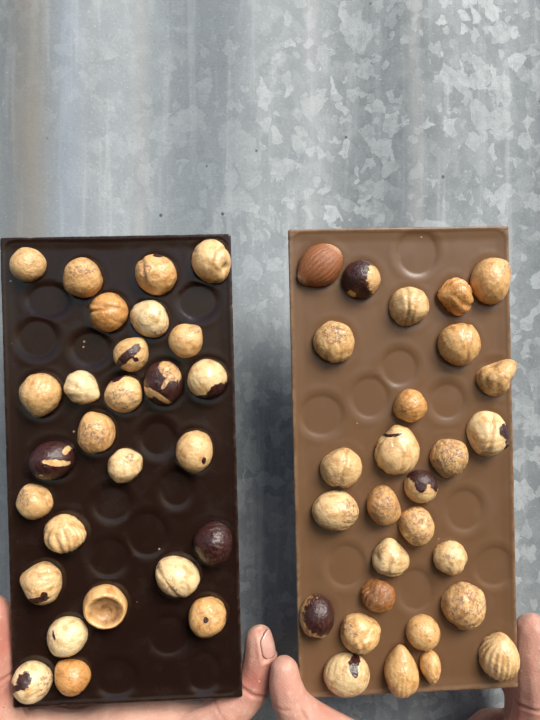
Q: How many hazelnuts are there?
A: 54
